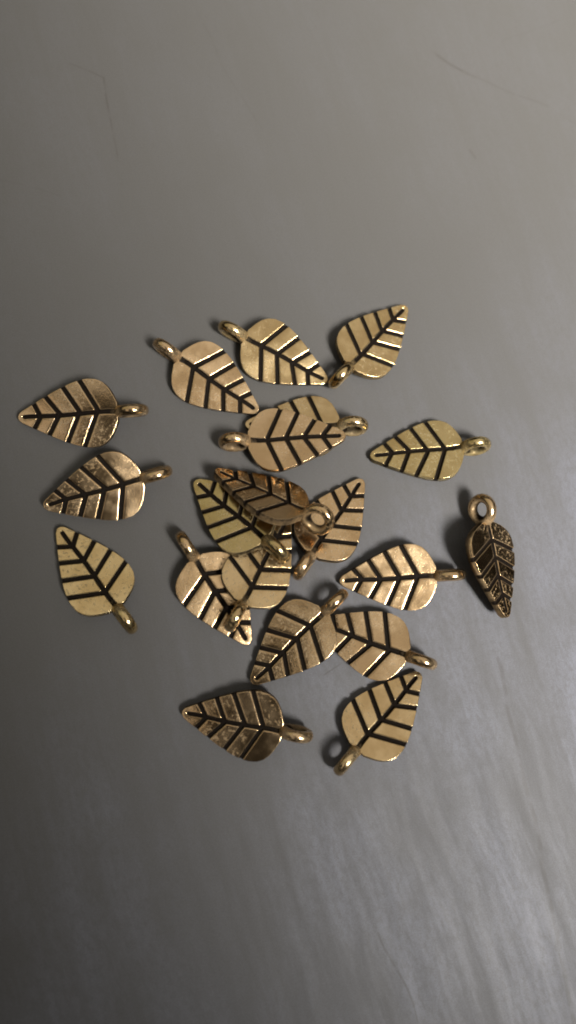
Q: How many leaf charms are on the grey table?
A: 20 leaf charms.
